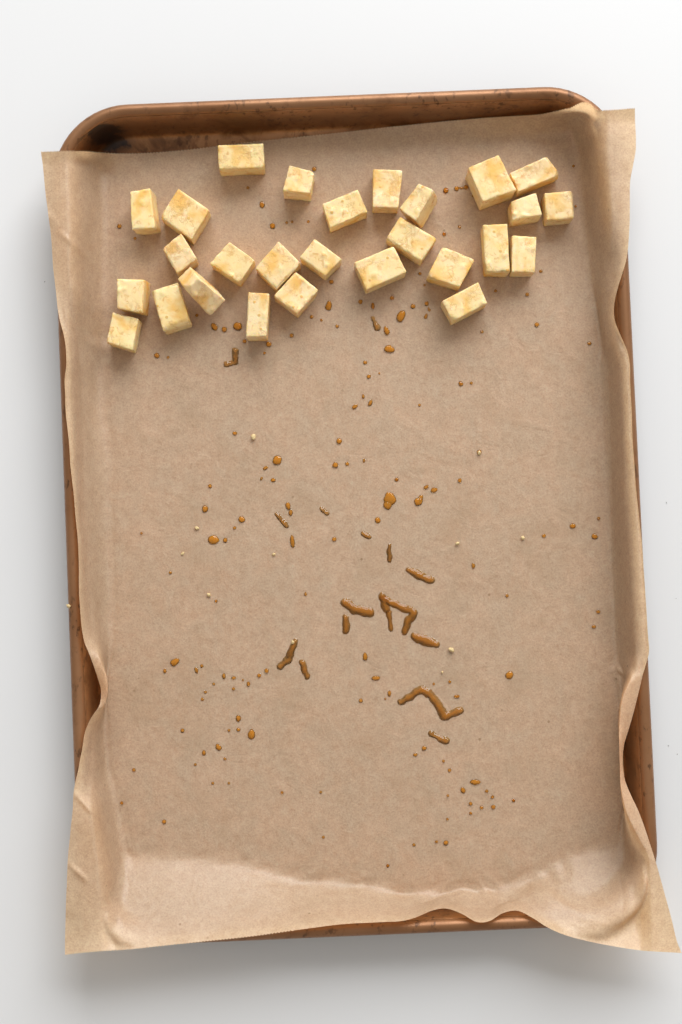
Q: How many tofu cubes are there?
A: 27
